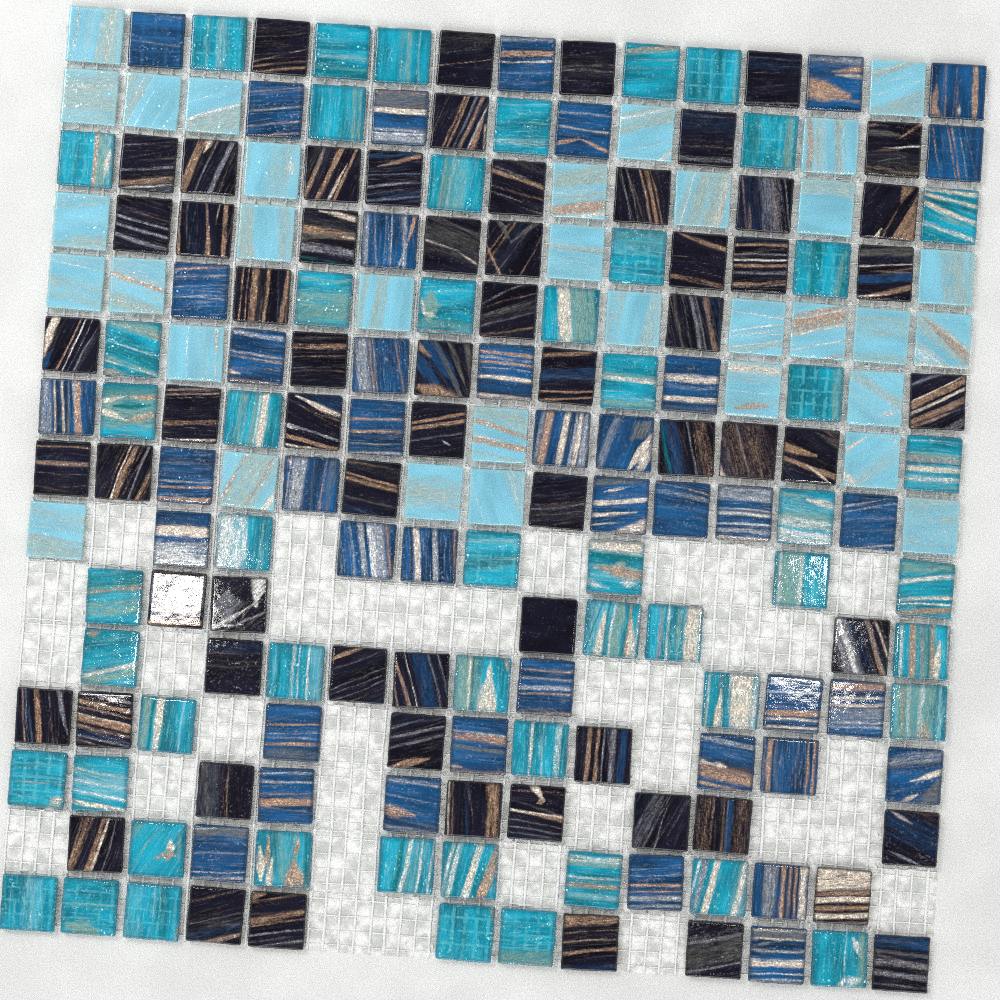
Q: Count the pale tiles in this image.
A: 33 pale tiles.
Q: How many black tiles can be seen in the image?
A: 65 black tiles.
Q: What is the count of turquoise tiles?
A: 53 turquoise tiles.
